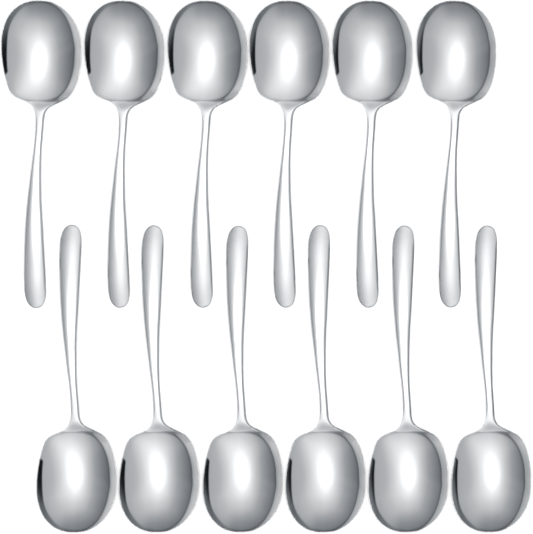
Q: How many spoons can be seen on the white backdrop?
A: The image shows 12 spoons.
